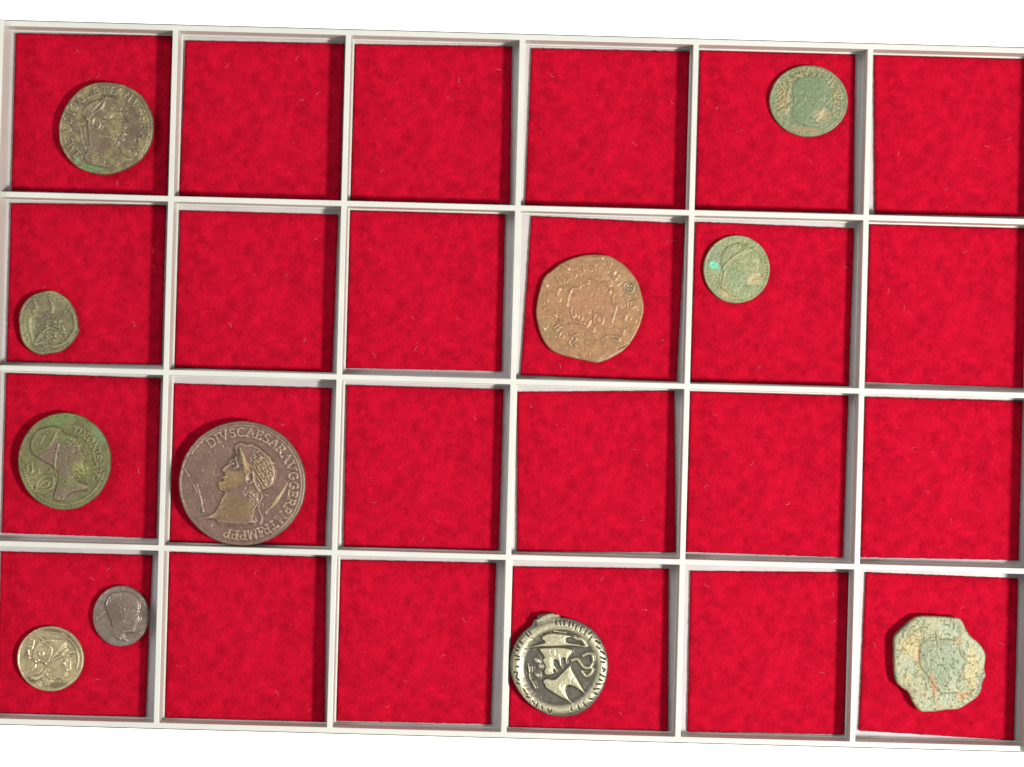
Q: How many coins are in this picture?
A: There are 11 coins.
